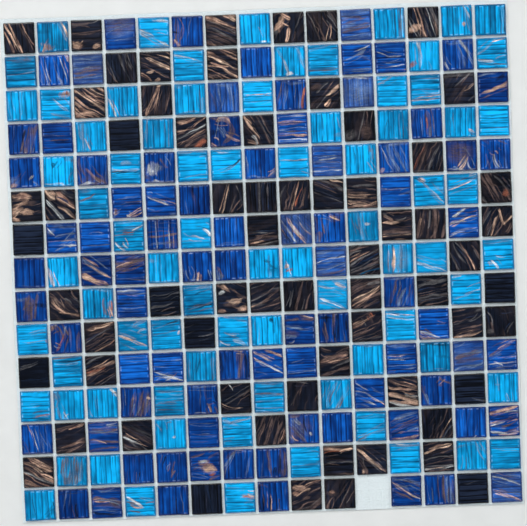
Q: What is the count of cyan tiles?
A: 77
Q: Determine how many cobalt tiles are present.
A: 82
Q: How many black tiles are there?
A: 65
